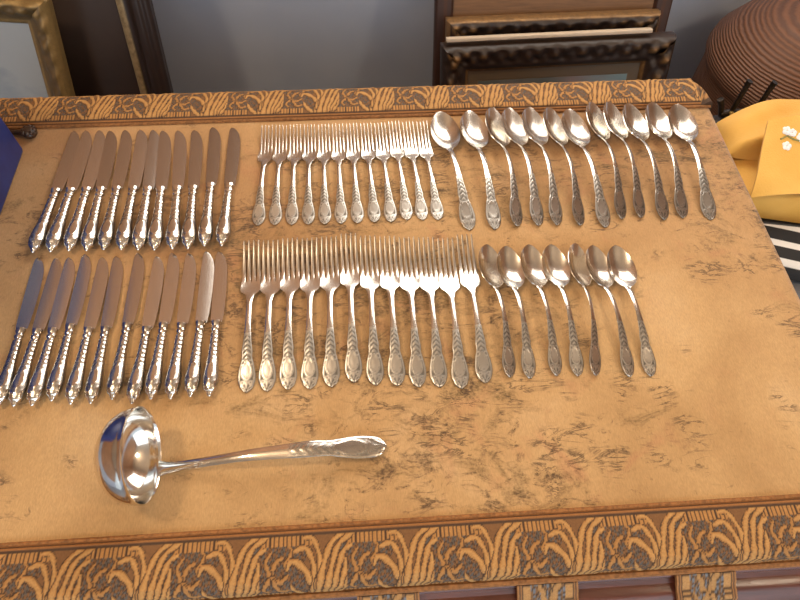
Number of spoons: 19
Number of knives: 24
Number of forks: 24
